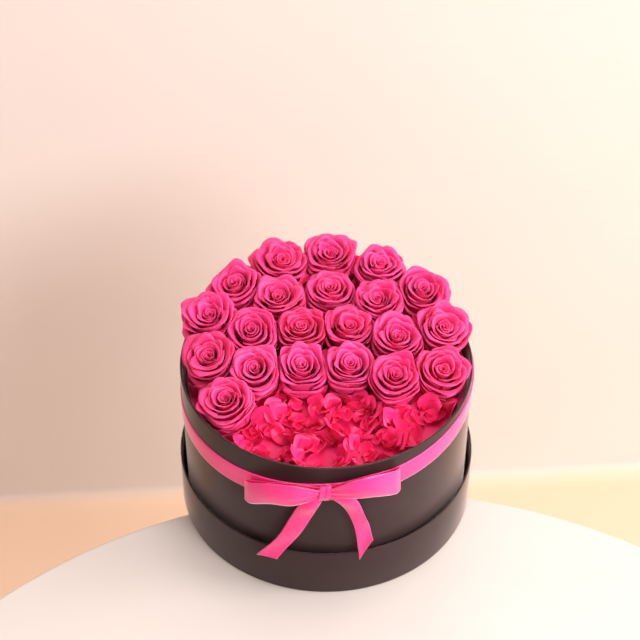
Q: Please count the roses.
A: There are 21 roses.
